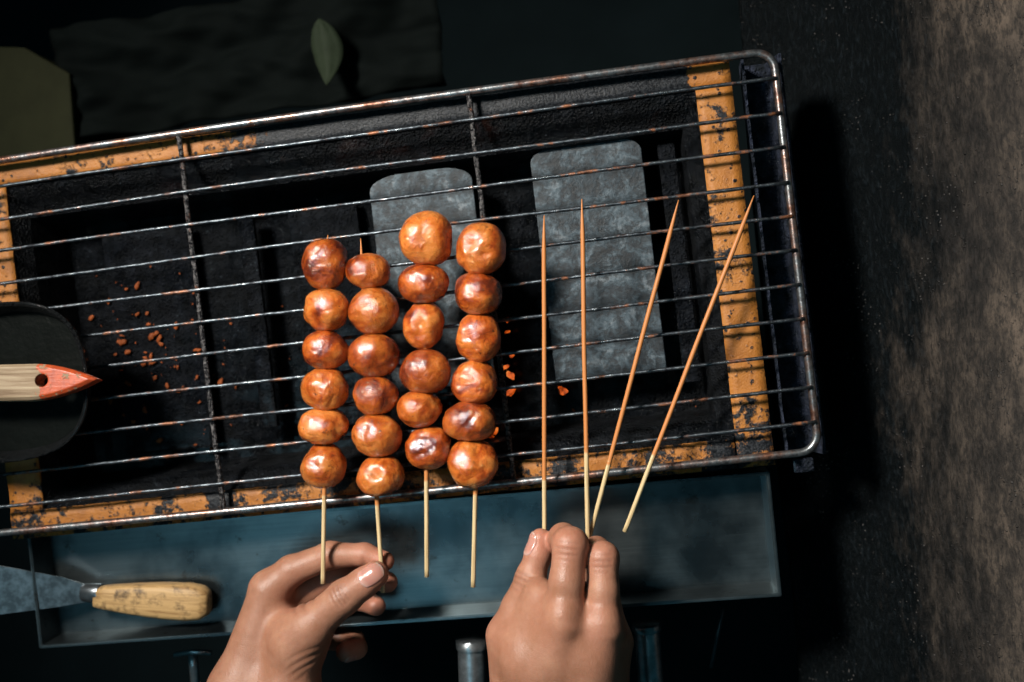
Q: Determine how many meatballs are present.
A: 24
